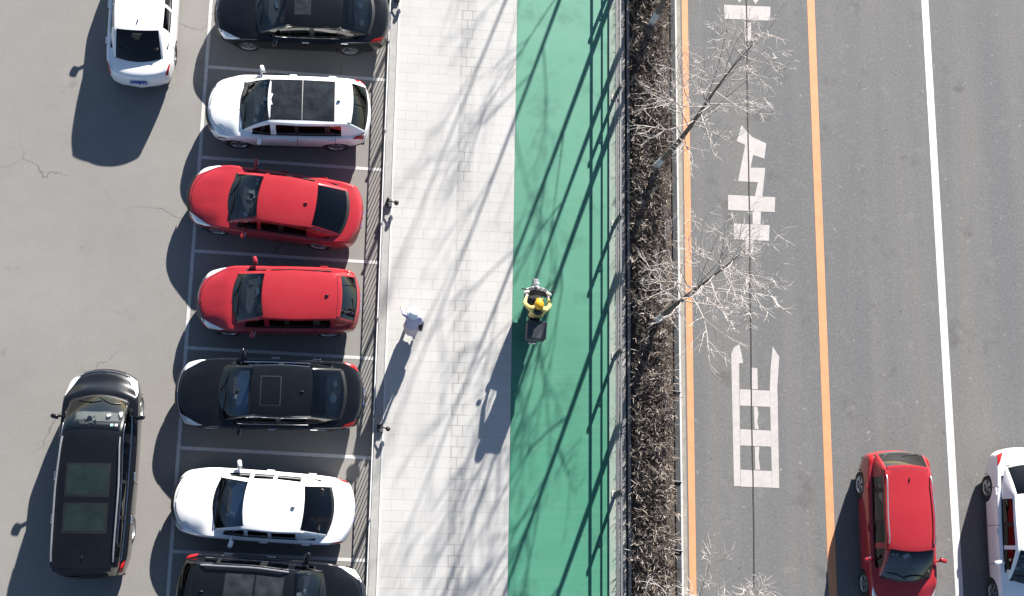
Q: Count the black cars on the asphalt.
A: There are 4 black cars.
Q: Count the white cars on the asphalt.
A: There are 4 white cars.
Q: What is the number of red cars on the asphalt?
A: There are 3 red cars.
